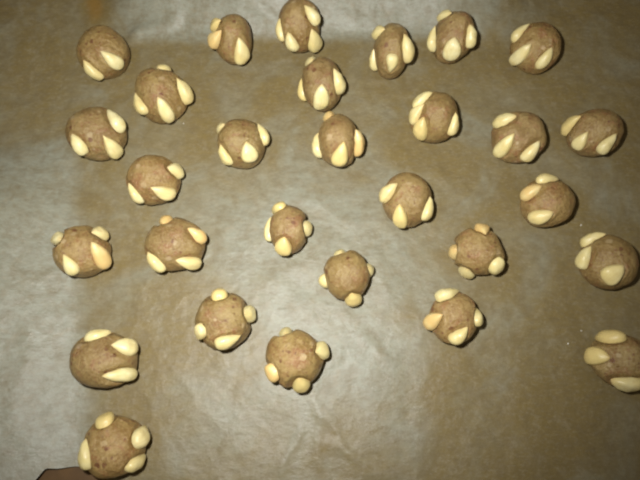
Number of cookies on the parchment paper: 29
